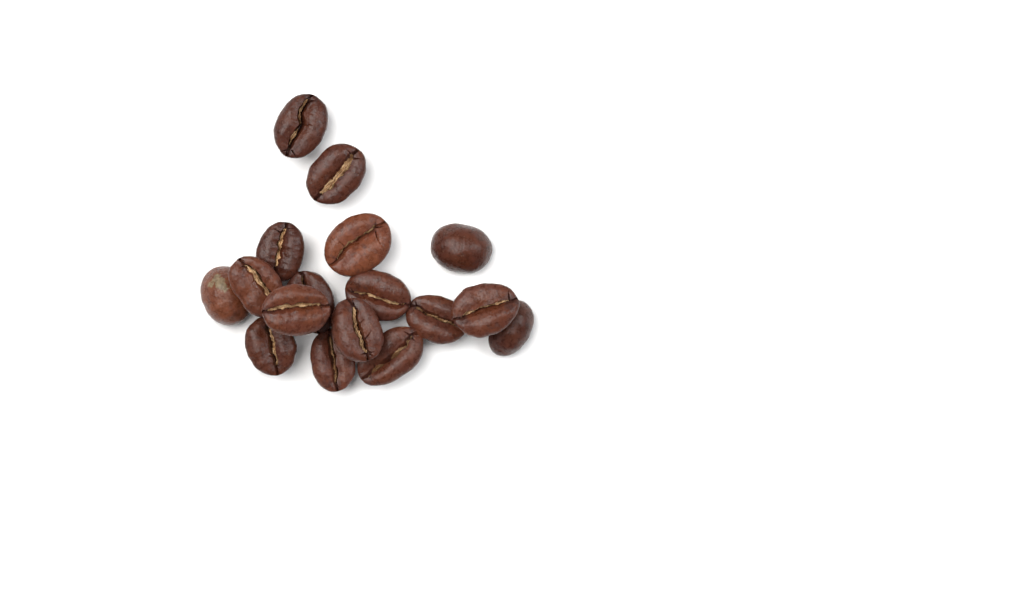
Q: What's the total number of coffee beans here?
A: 17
